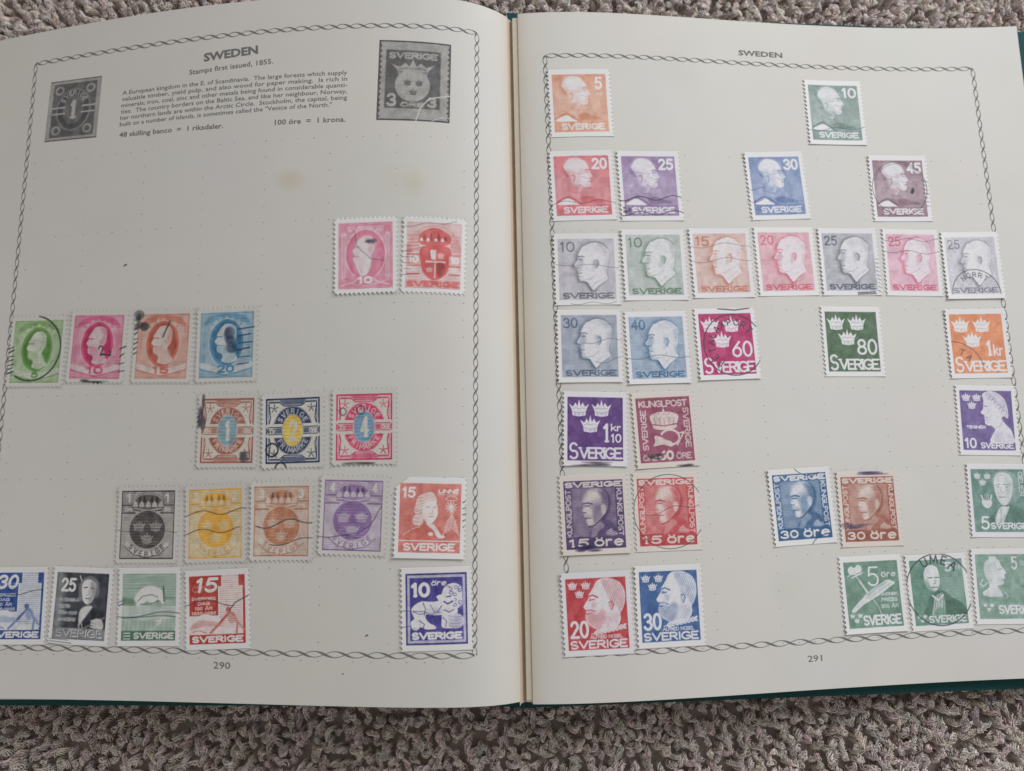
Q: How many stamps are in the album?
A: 50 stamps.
